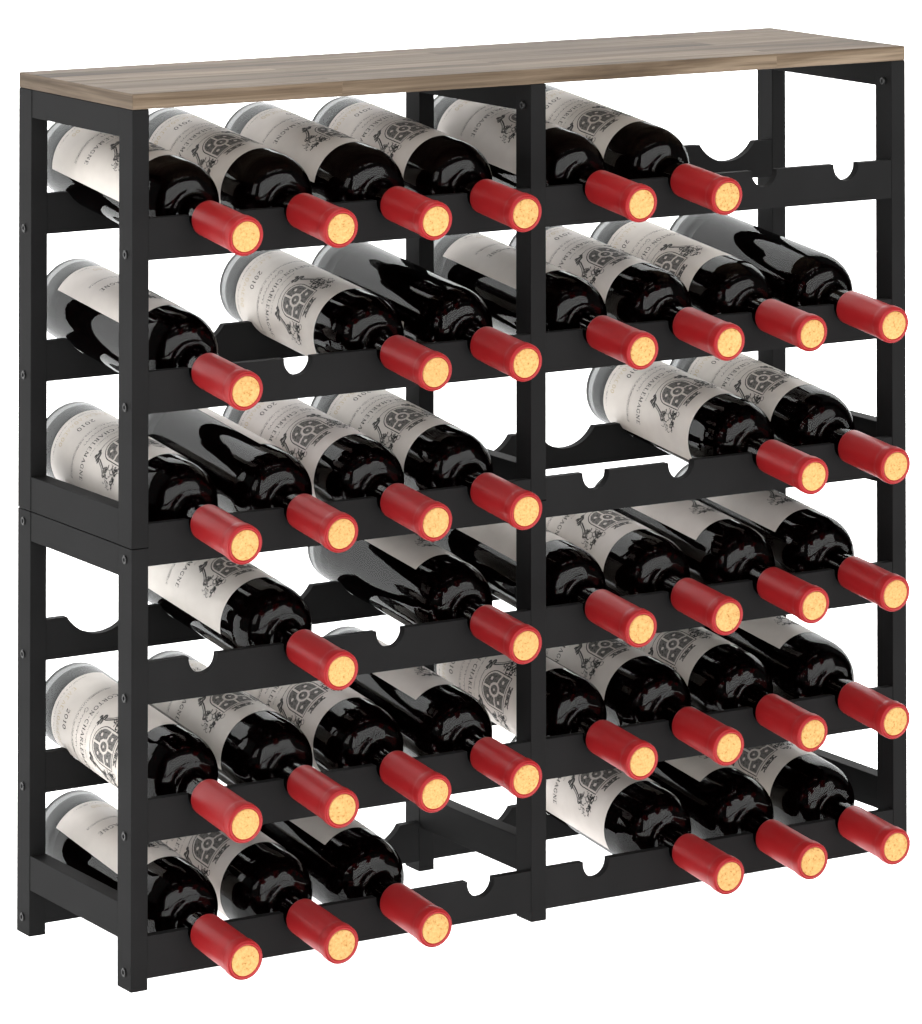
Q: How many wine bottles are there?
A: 39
